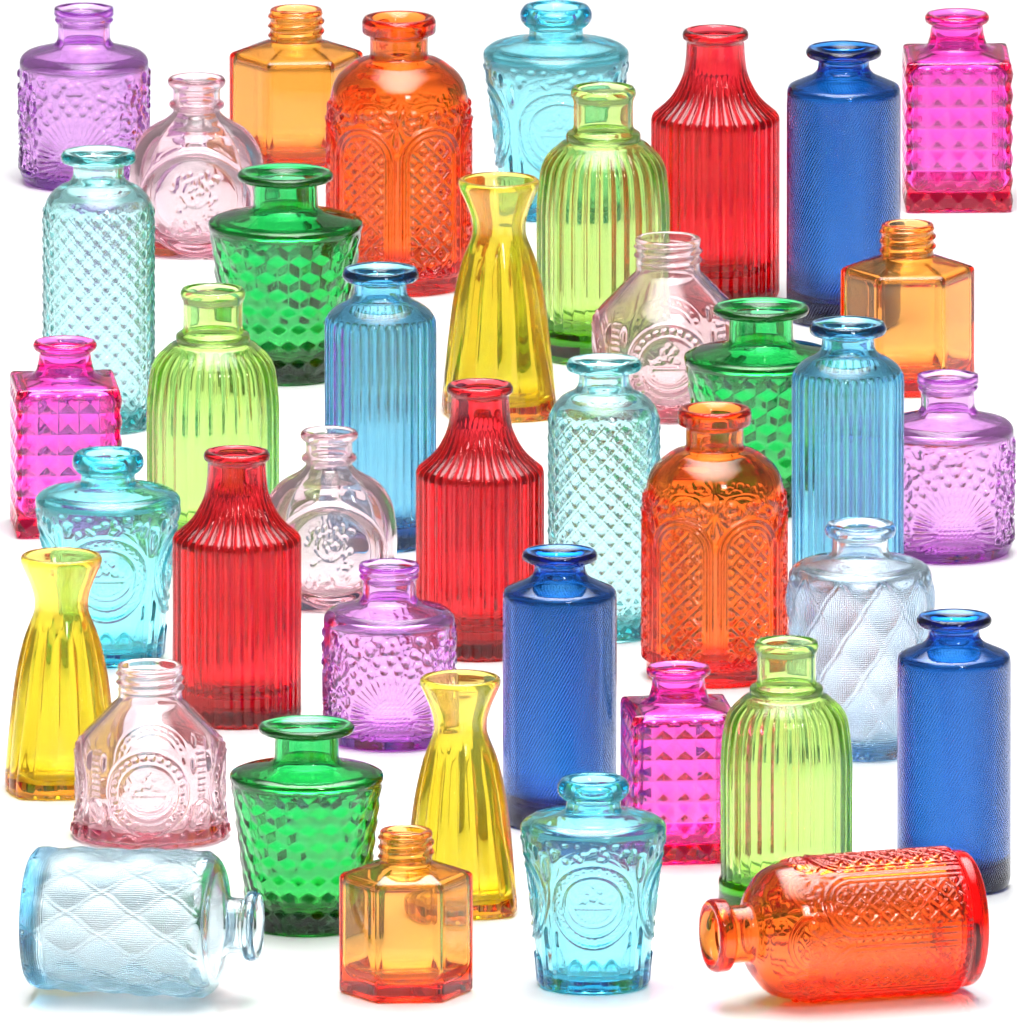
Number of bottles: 40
